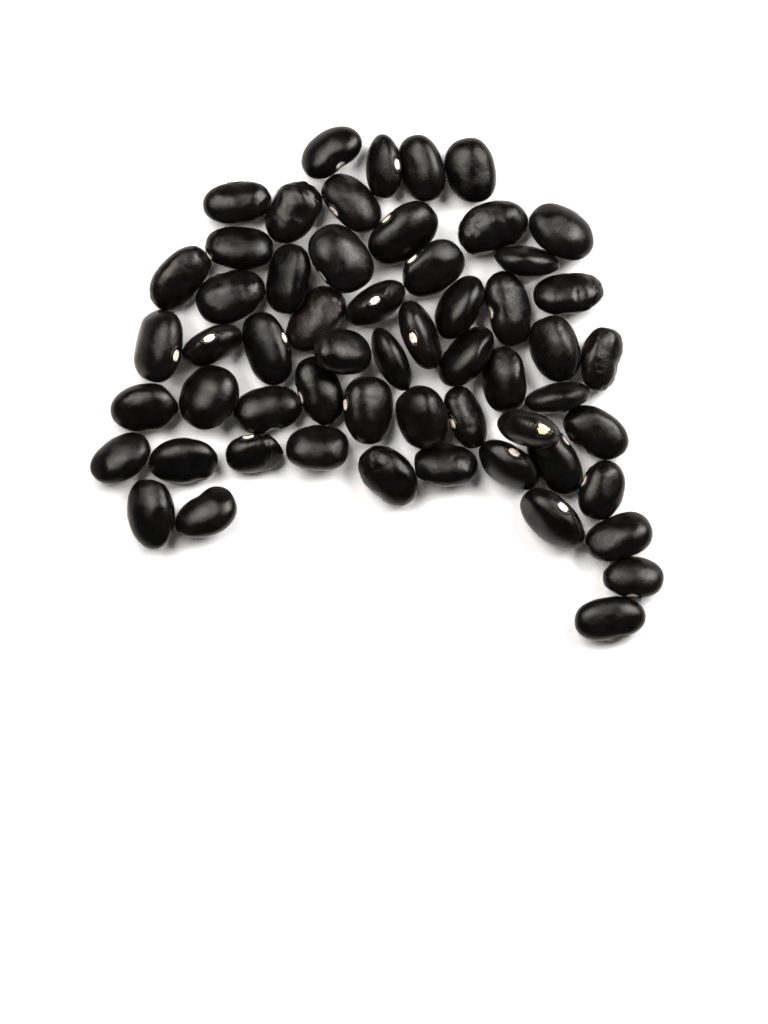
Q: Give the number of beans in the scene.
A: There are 57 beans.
